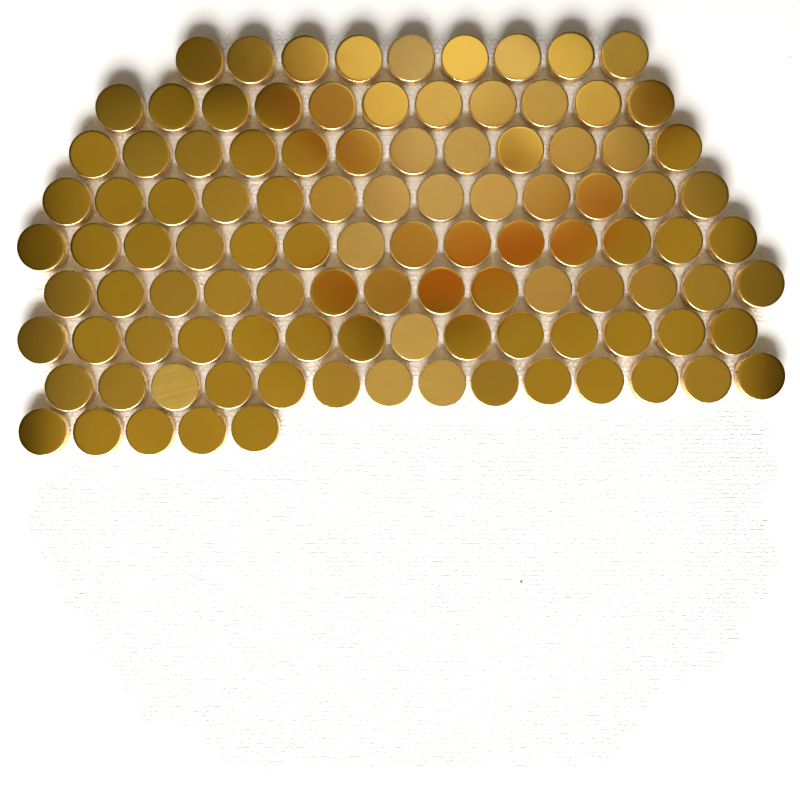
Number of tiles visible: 106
